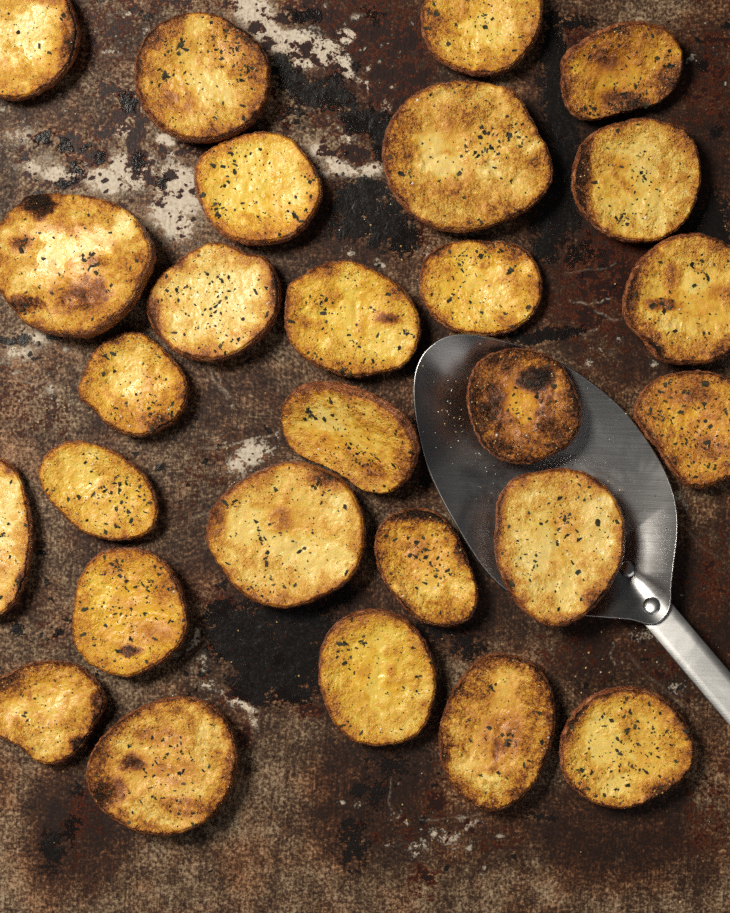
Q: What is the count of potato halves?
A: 27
